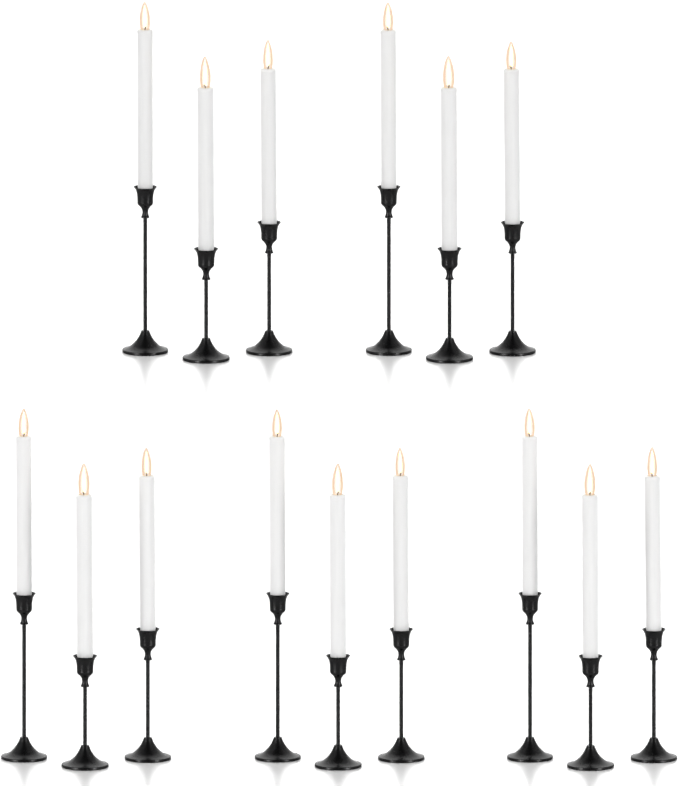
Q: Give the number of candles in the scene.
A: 15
